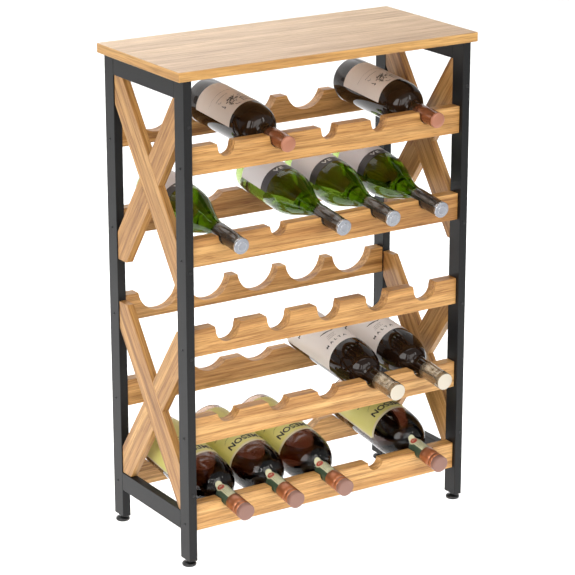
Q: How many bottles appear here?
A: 12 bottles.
